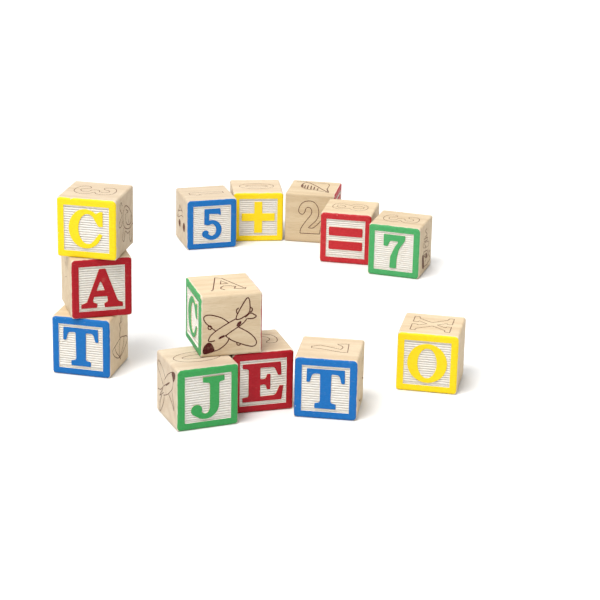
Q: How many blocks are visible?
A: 13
